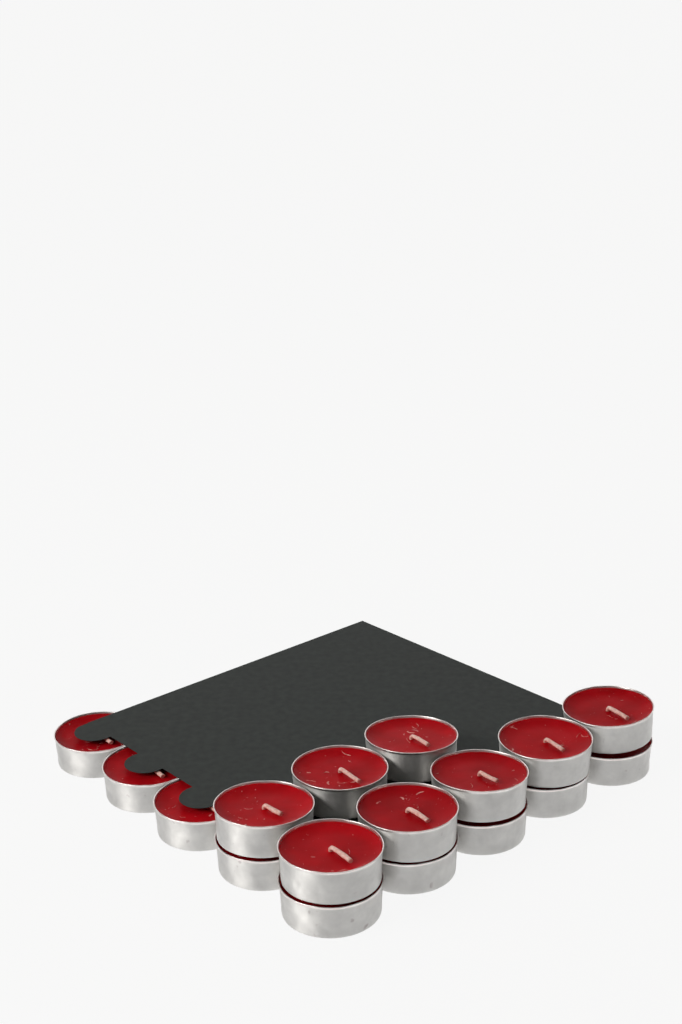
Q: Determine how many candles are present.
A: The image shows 17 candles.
